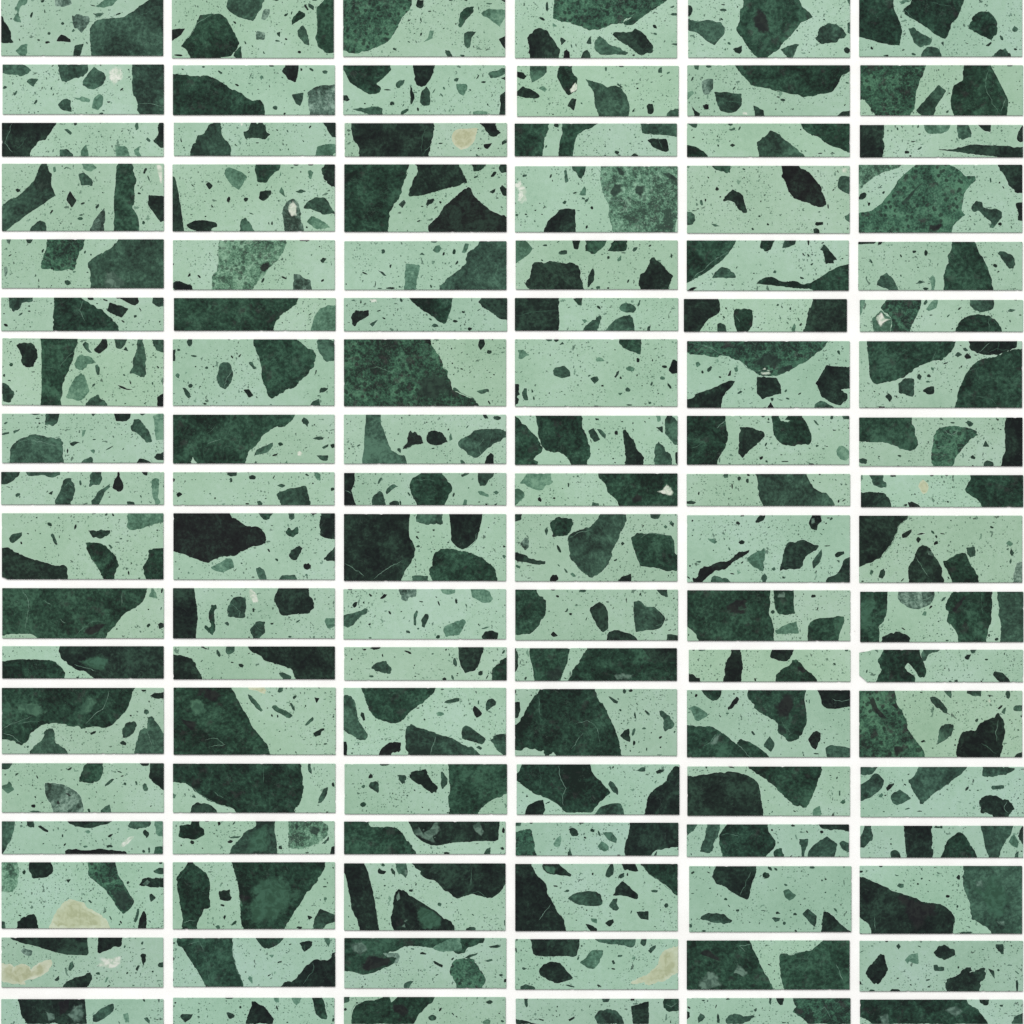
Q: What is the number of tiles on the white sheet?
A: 108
